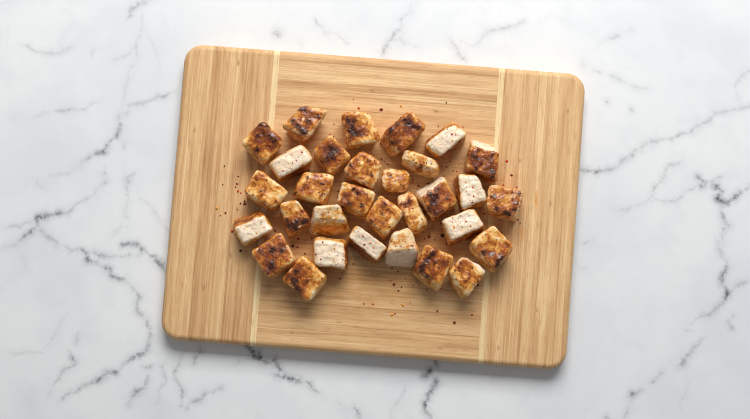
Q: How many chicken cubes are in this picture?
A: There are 31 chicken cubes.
